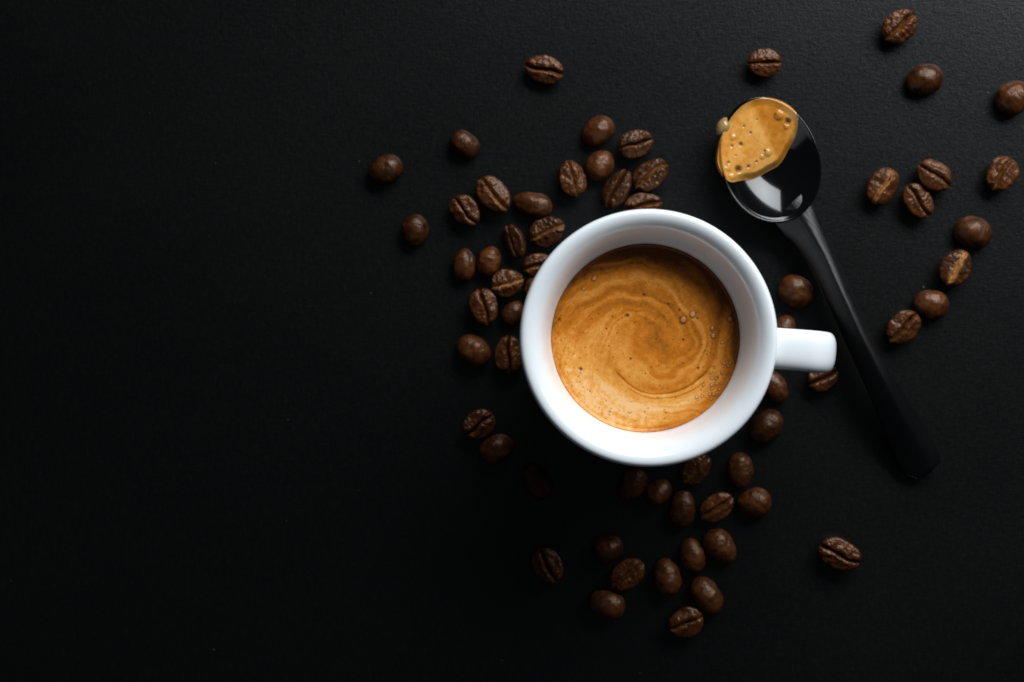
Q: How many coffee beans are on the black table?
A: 62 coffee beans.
